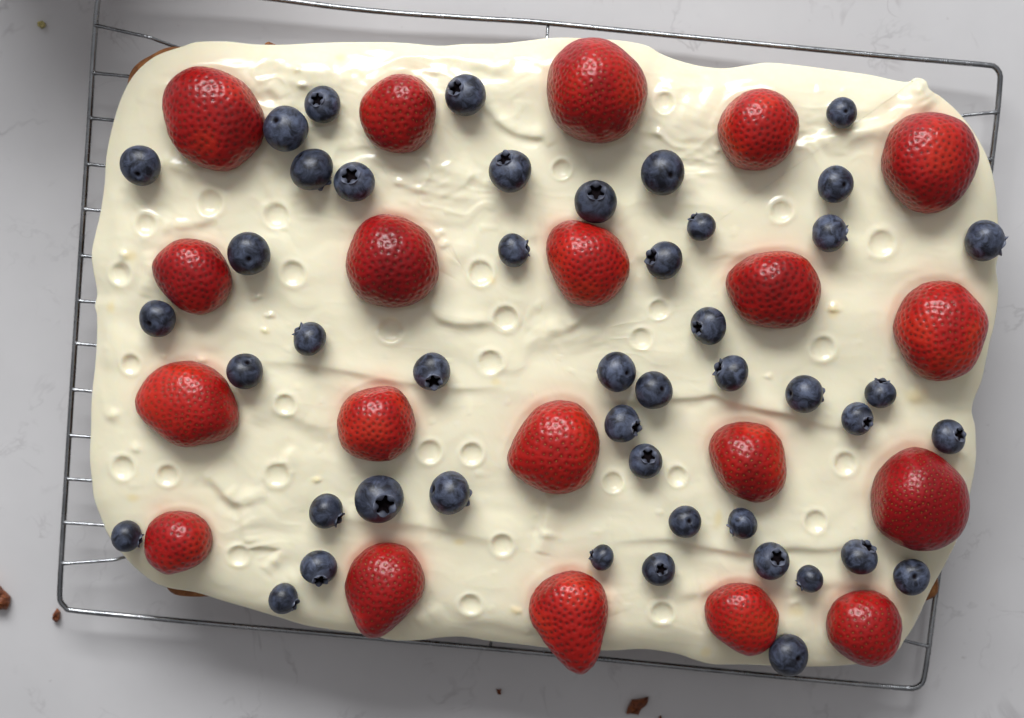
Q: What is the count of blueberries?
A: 46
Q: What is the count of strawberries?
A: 20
